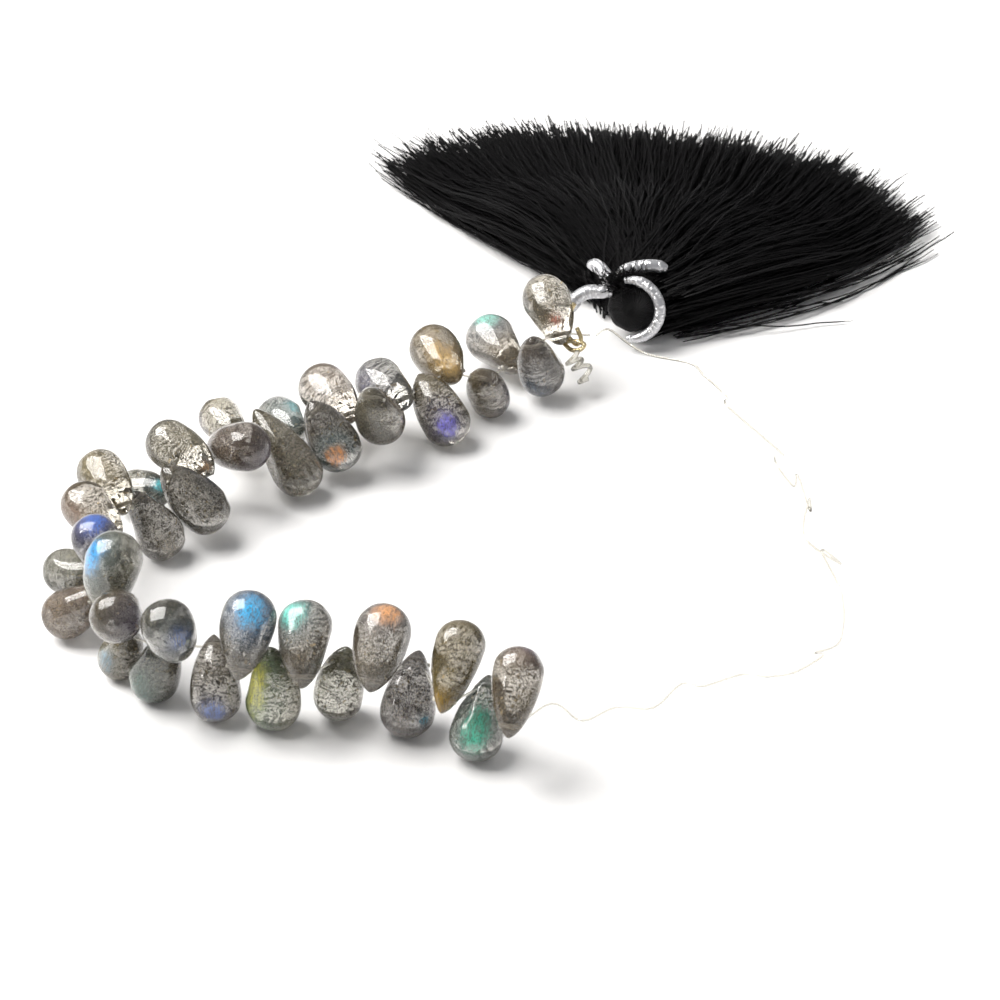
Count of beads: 38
